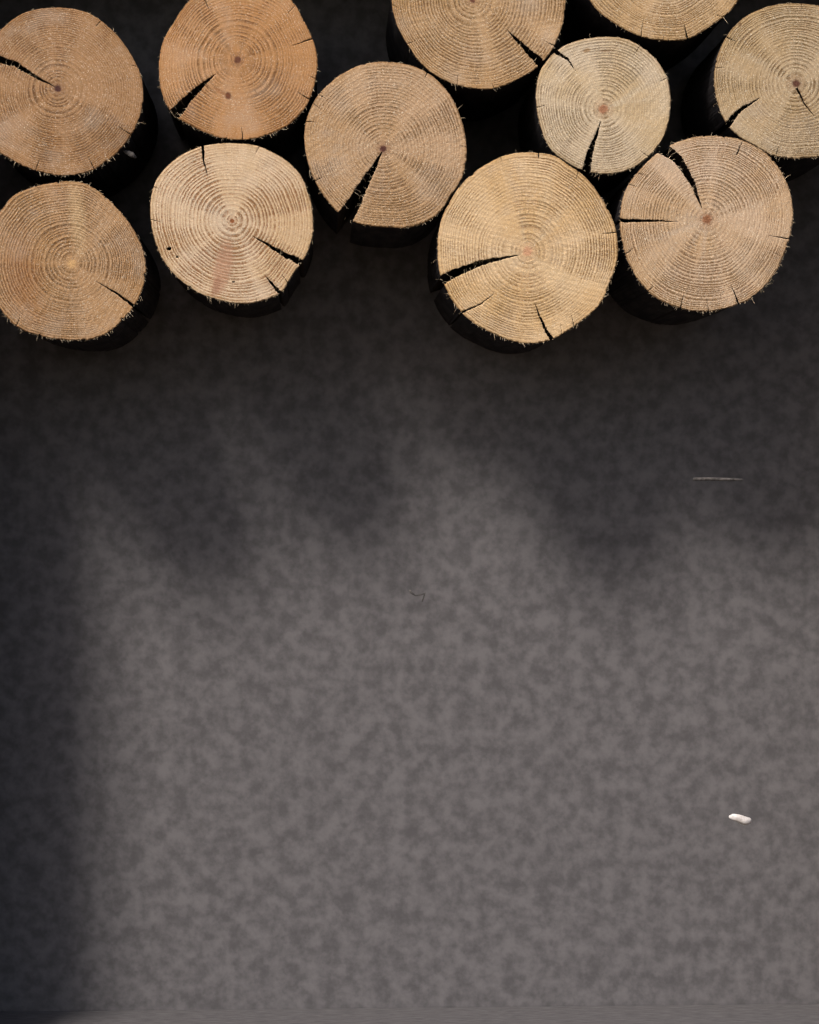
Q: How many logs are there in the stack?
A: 11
